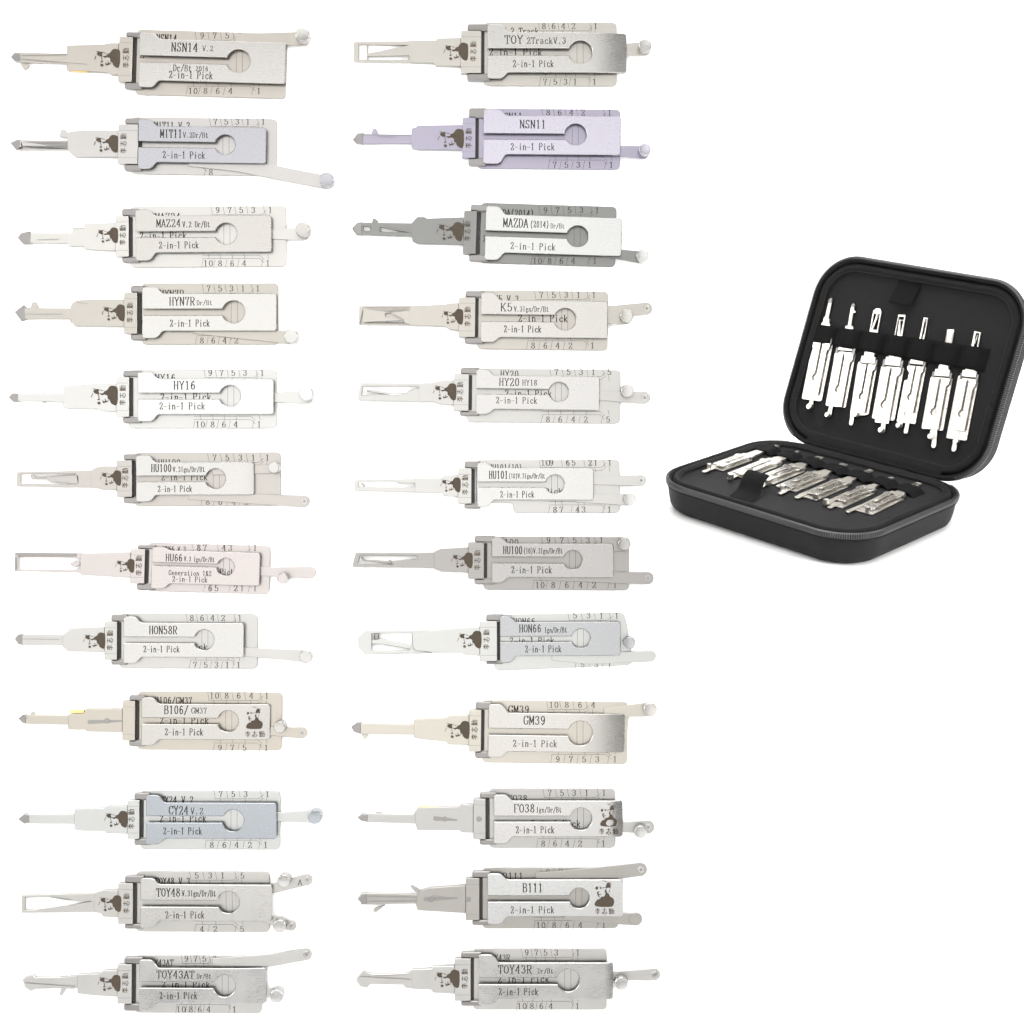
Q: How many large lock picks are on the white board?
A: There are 24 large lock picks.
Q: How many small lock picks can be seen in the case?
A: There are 14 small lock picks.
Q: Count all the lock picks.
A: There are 38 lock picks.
